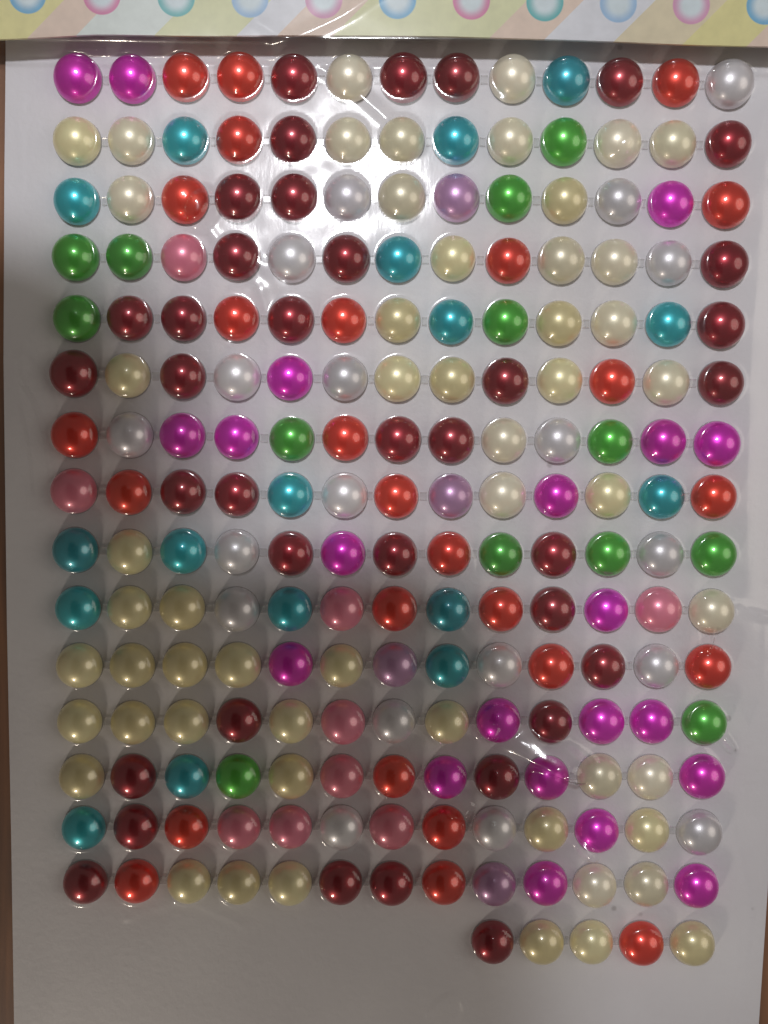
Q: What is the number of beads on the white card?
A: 200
